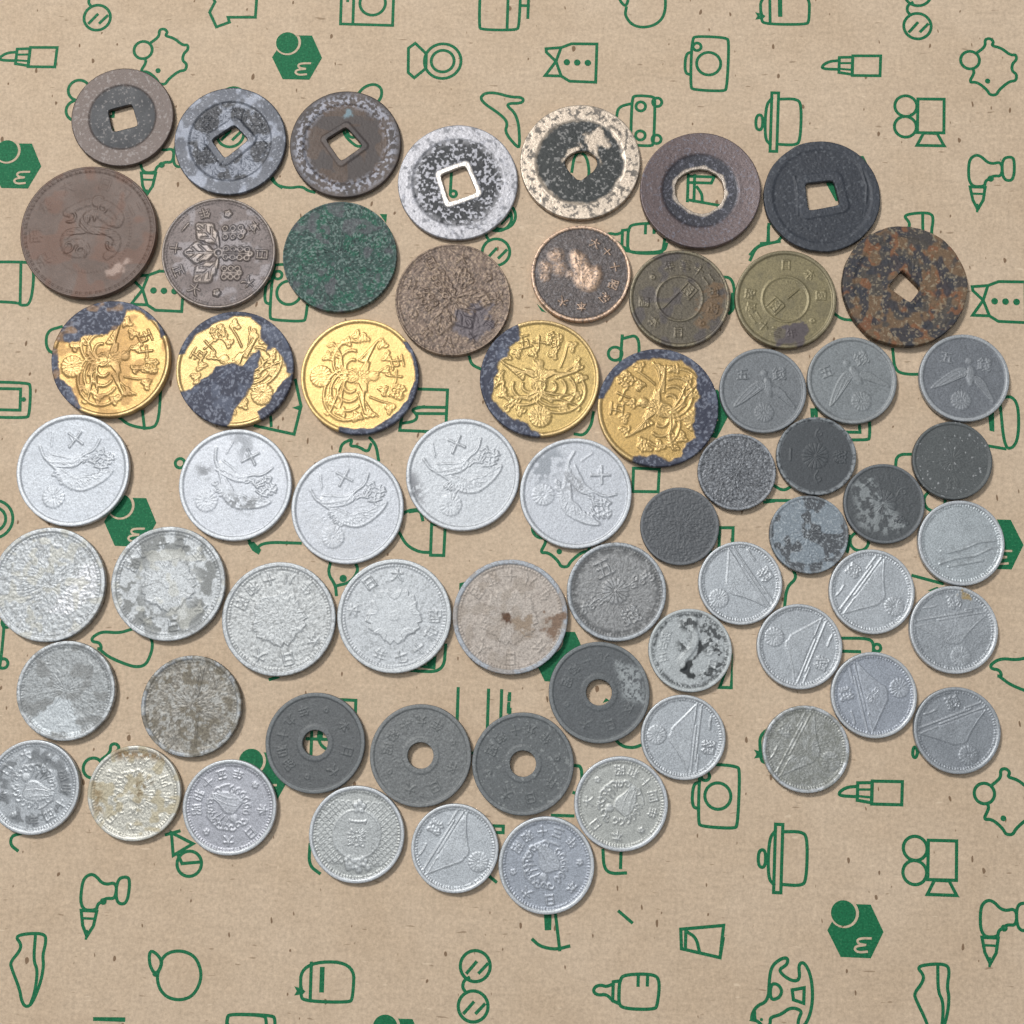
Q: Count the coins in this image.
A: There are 63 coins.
